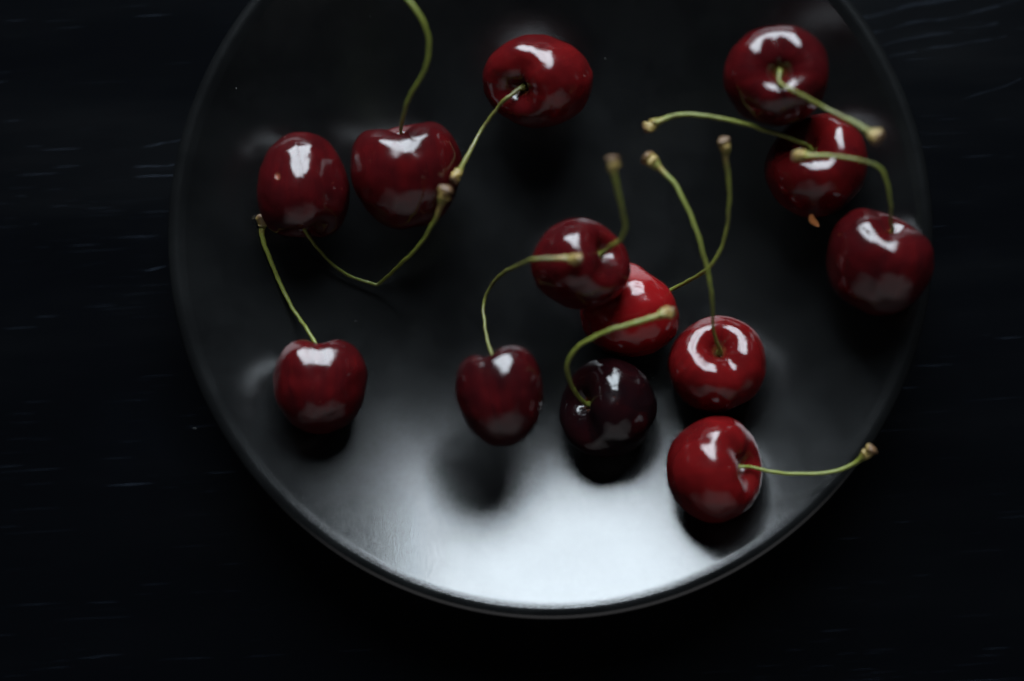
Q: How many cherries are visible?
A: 13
